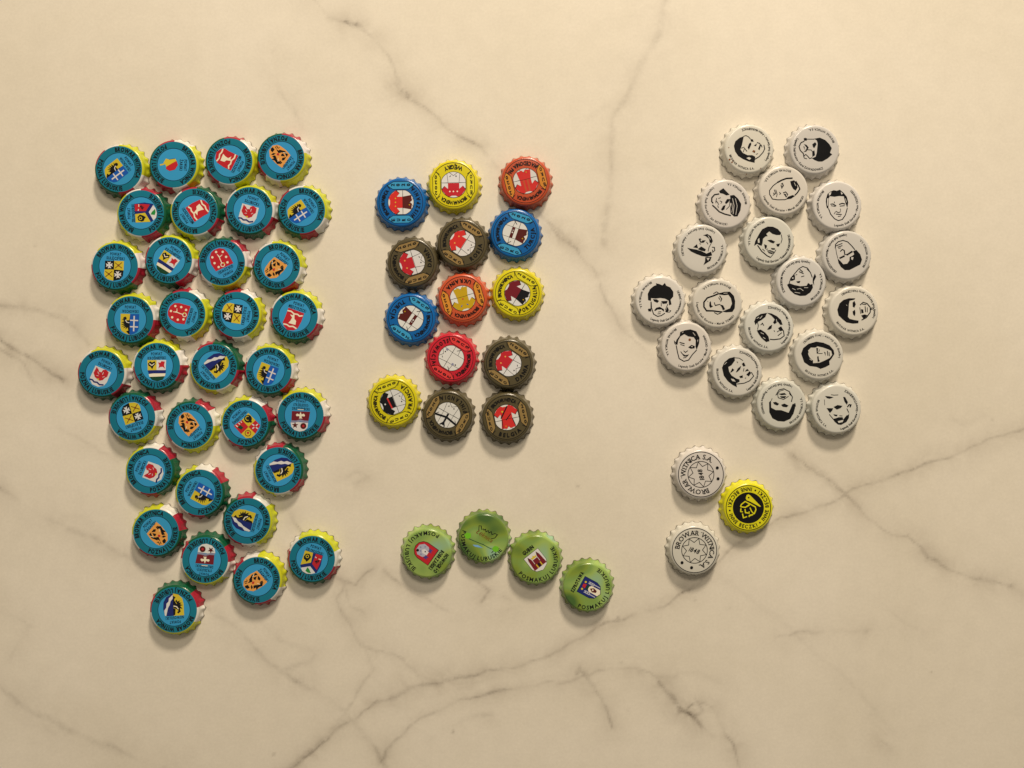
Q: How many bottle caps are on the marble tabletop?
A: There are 72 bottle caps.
